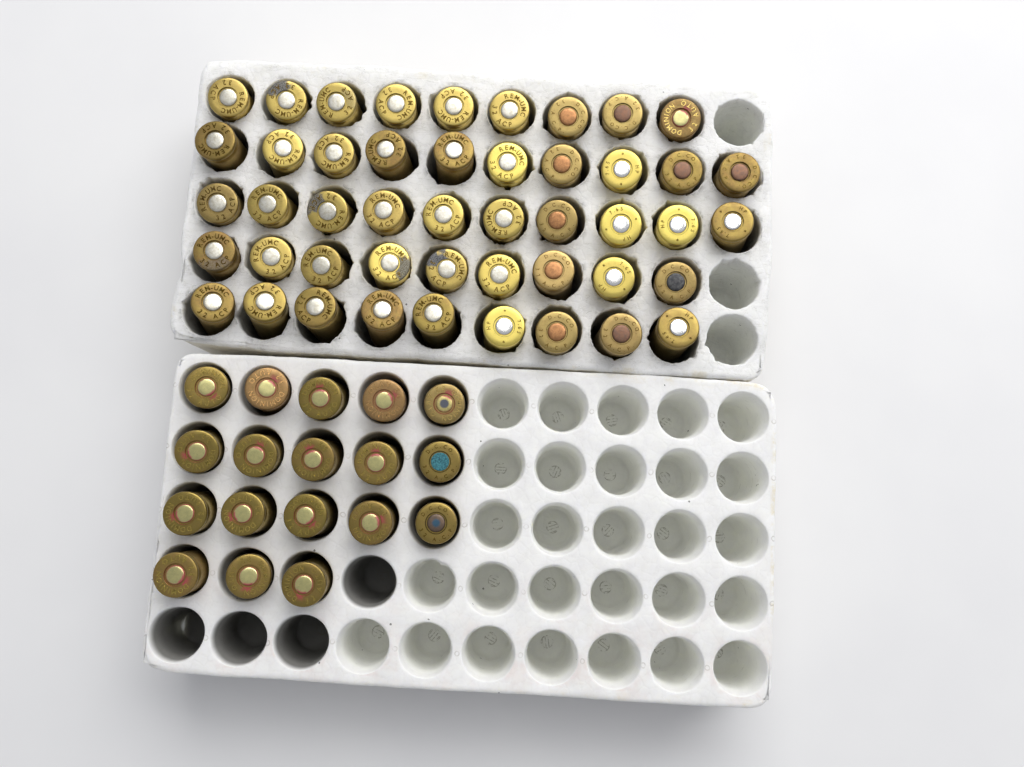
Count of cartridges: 65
